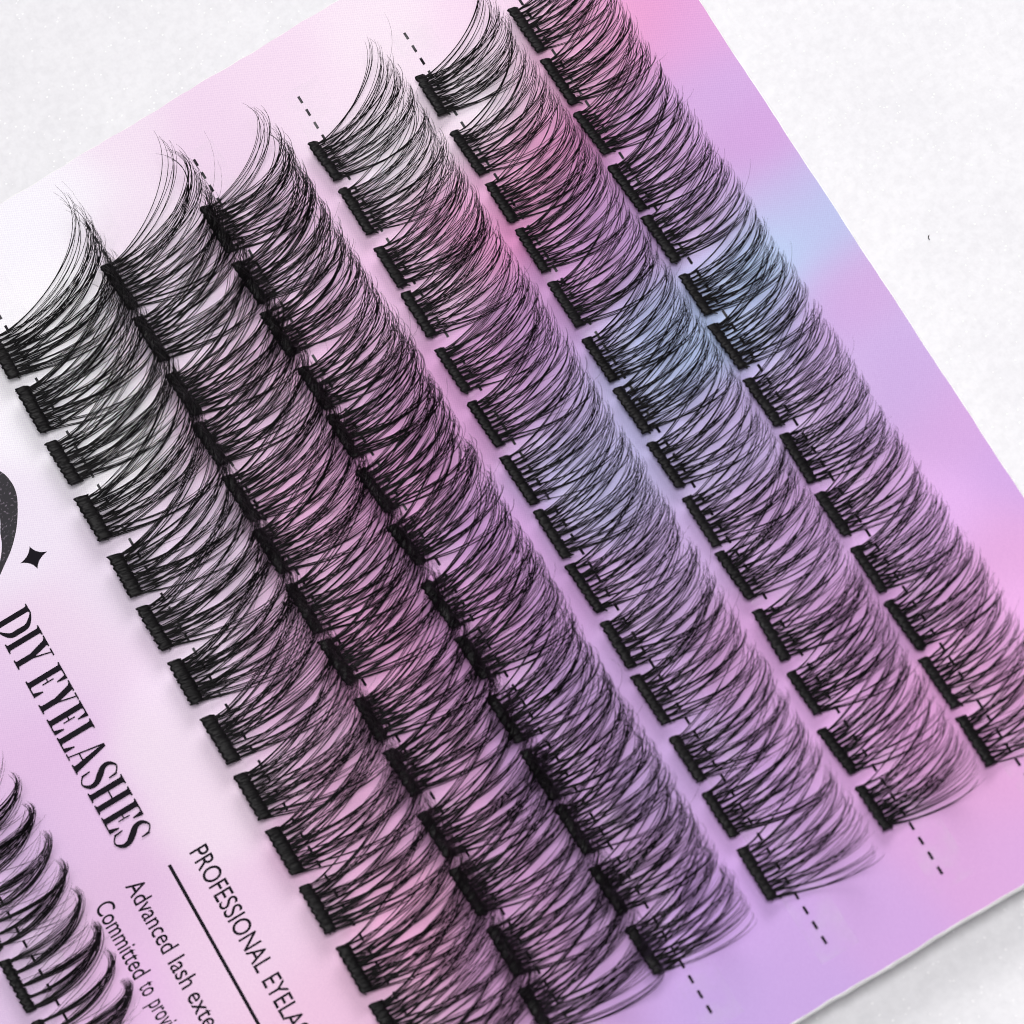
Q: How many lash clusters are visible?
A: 88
